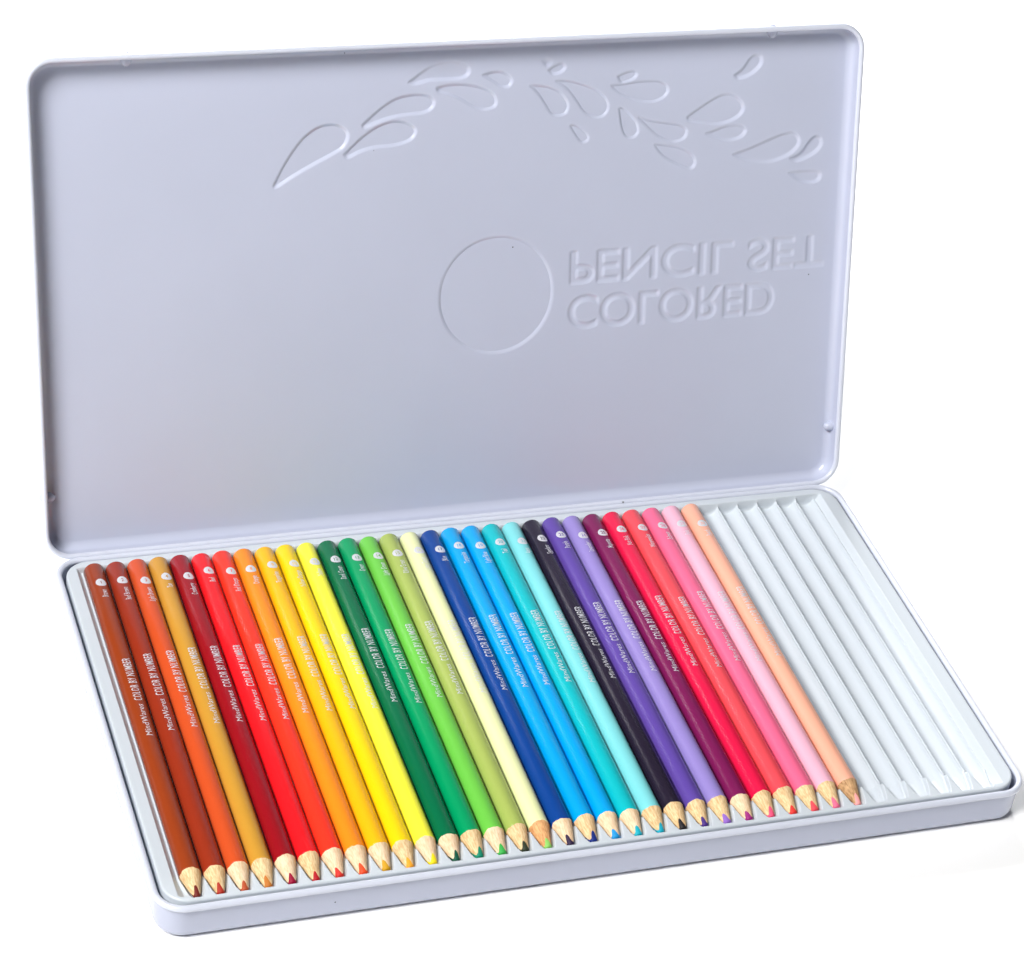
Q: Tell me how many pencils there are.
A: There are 30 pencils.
